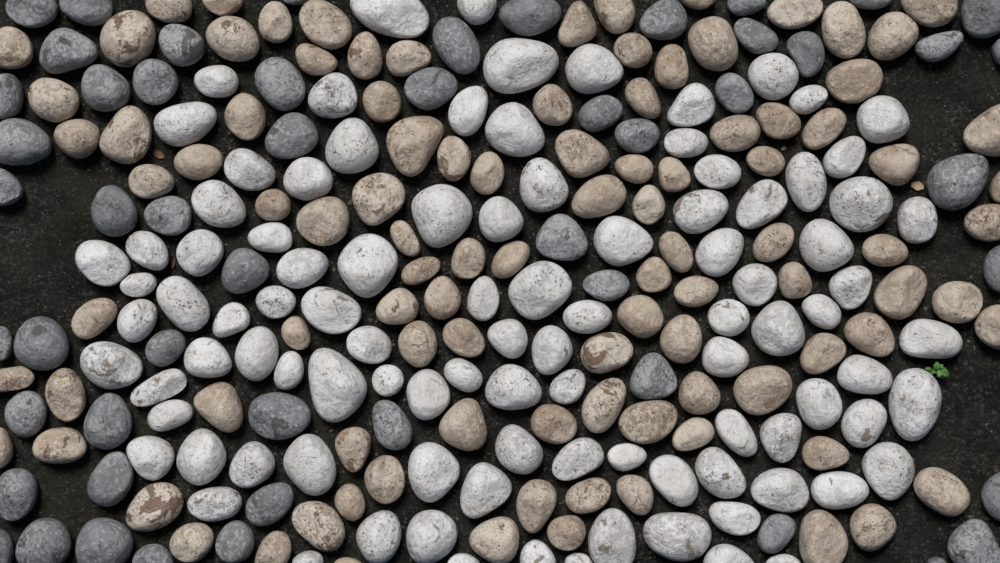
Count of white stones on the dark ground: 100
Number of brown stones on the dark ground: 102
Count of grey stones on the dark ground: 53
